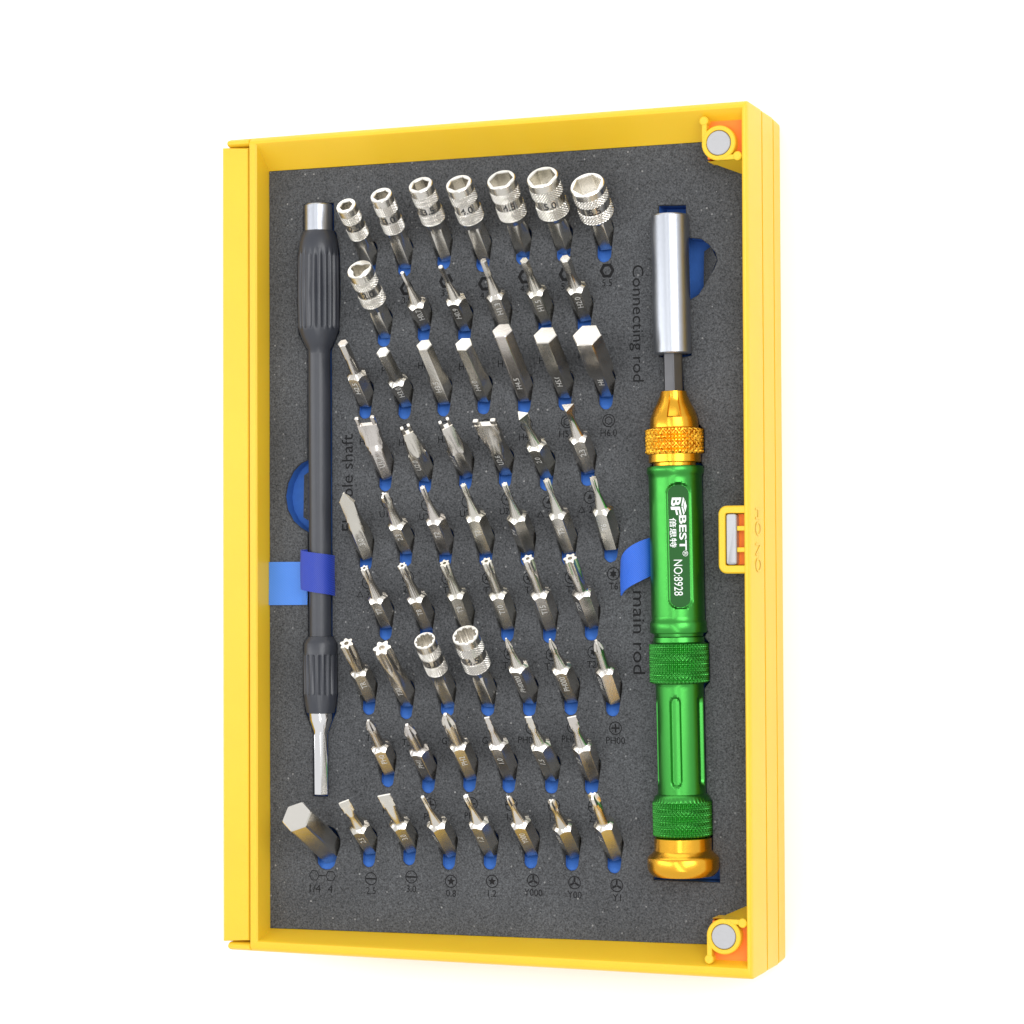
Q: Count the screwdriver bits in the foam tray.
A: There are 49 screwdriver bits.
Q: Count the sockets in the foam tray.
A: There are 10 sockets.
